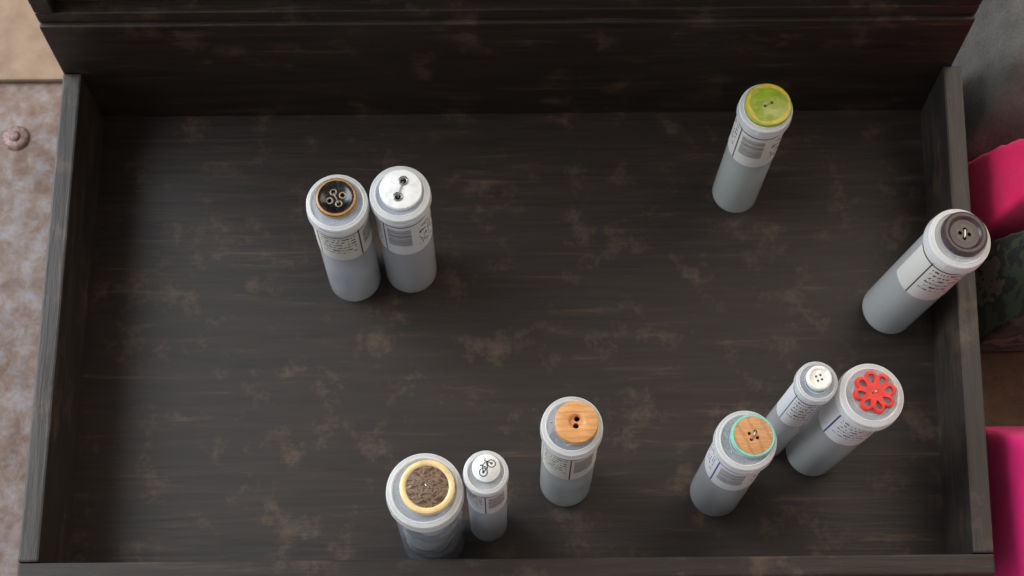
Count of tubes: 10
